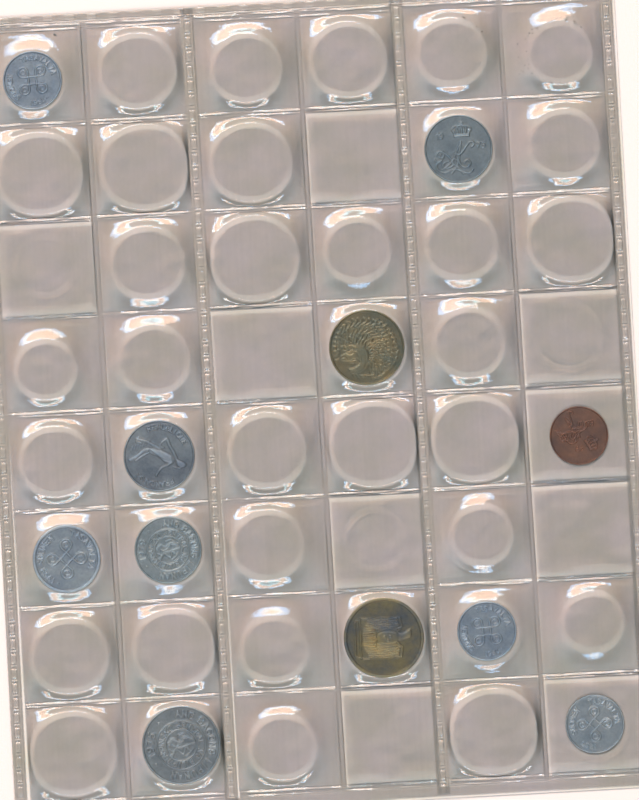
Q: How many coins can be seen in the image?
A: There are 11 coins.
